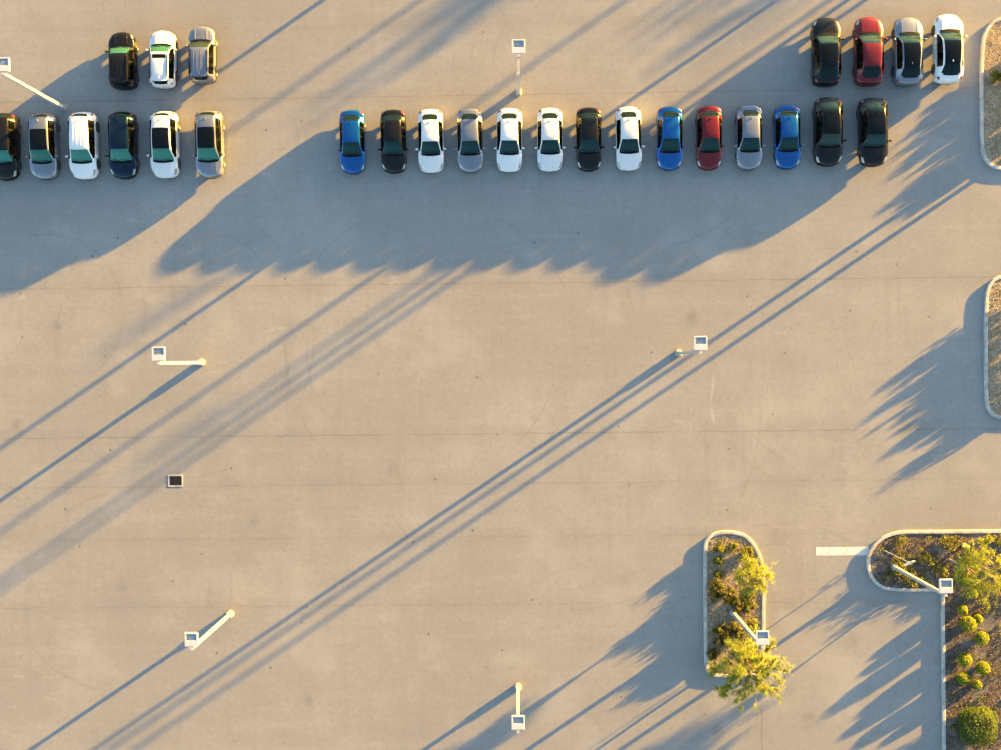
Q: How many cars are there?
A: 27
